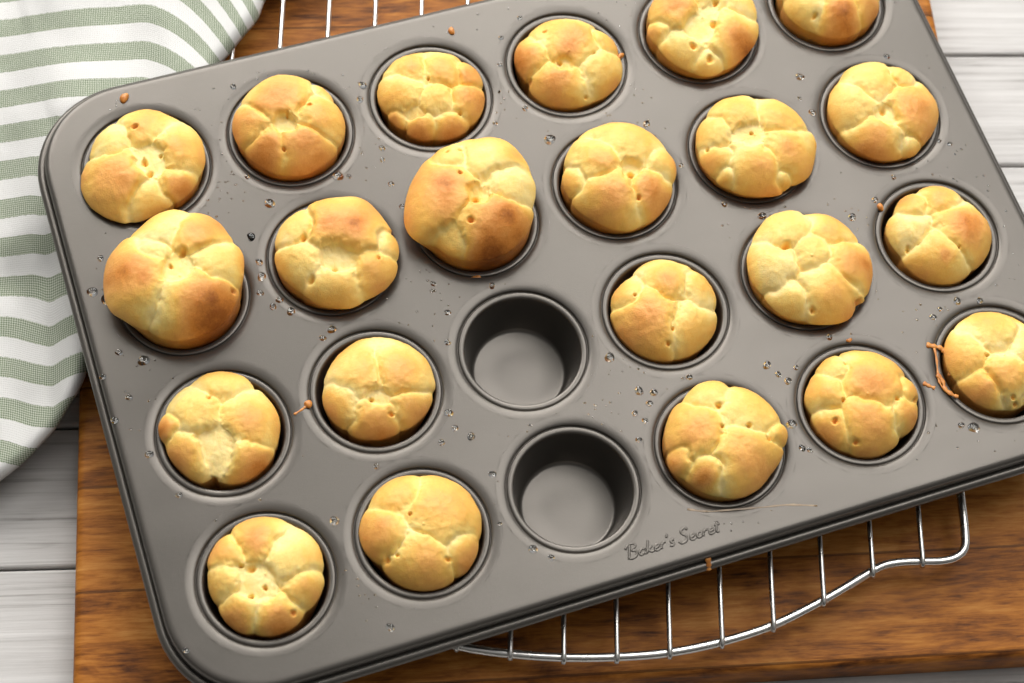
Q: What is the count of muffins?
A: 22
